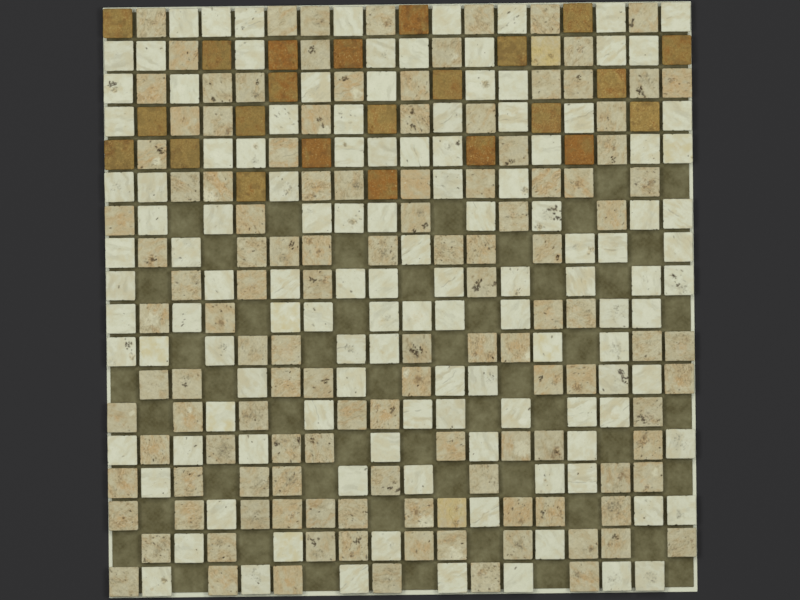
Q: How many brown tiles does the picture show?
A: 23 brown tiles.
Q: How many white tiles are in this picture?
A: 125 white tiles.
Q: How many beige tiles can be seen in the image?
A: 125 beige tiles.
